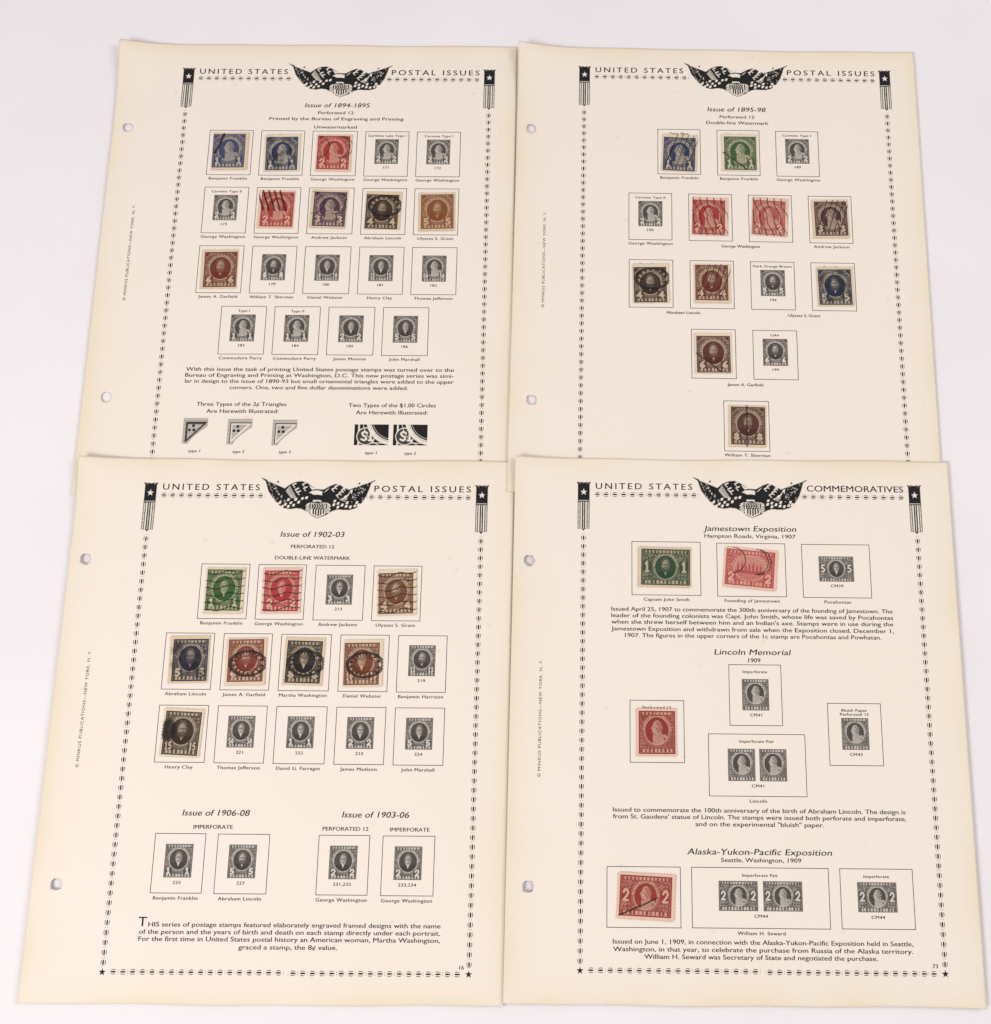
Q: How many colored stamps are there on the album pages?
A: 30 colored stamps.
